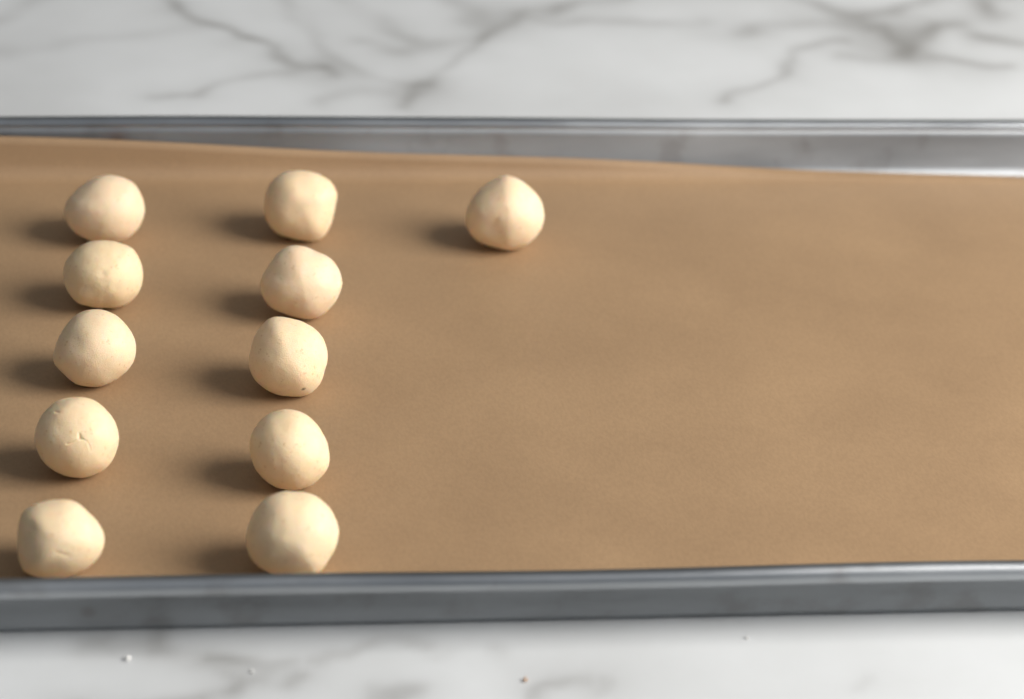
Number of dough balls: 11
